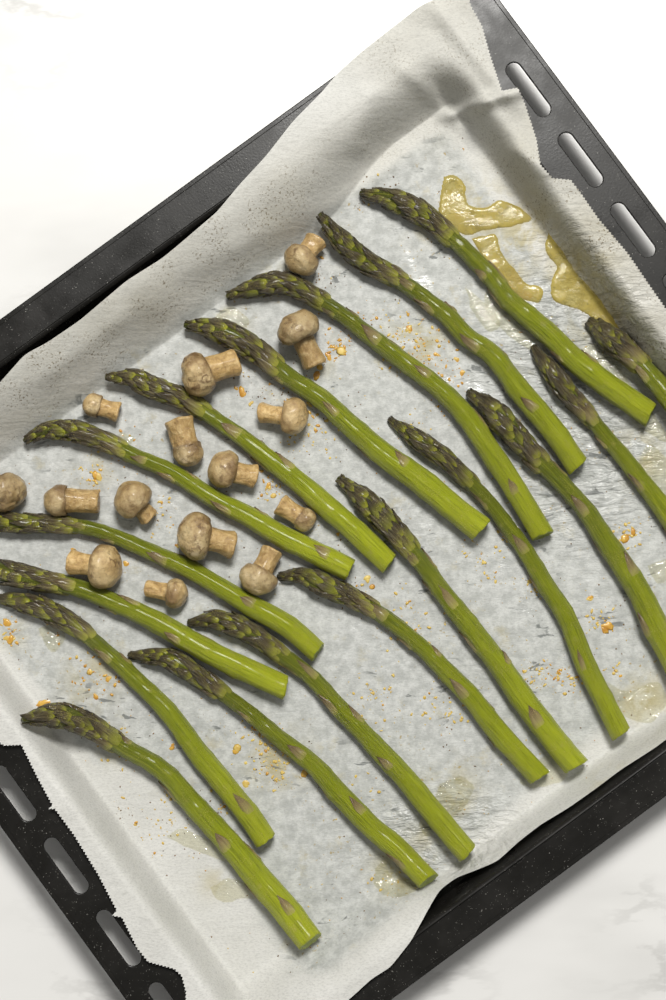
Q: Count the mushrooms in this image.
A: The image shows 15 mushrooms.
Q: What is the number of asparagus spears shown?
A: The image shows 18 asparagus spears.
